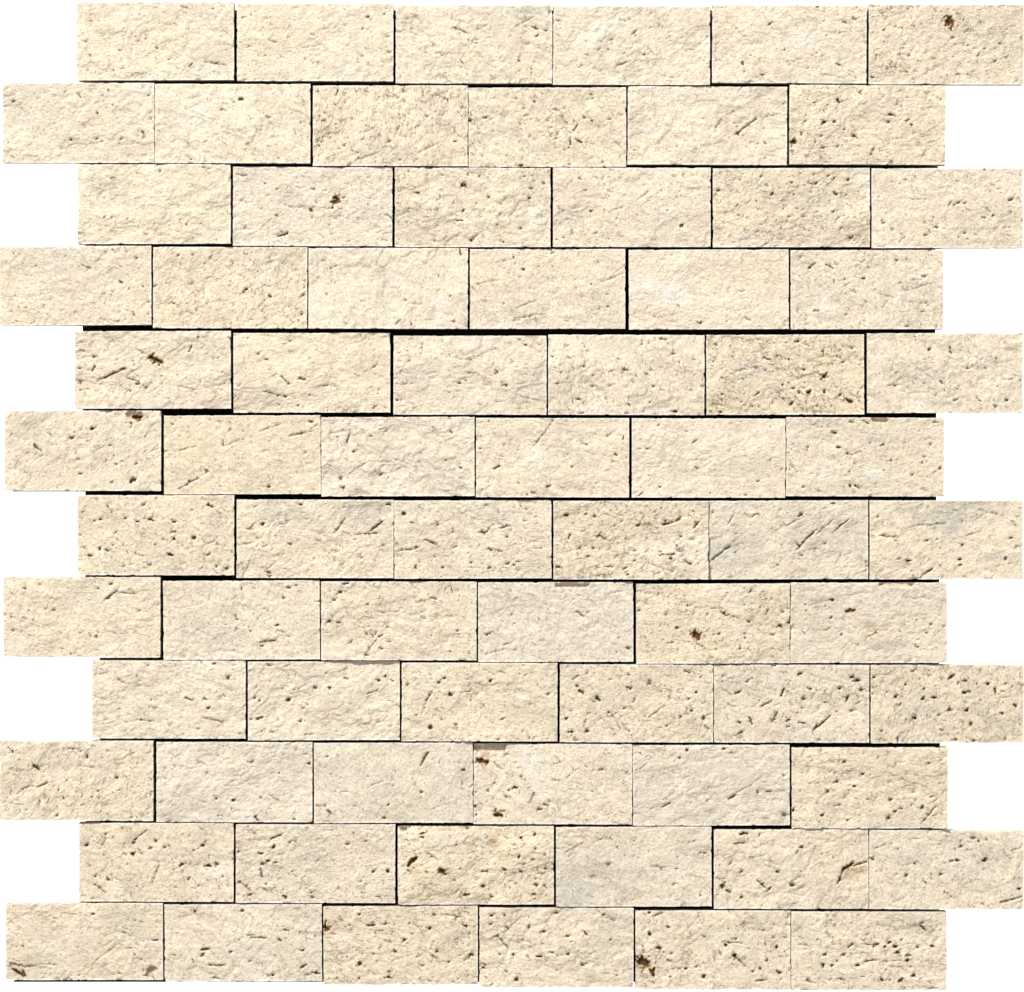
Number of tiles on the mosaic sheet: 72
